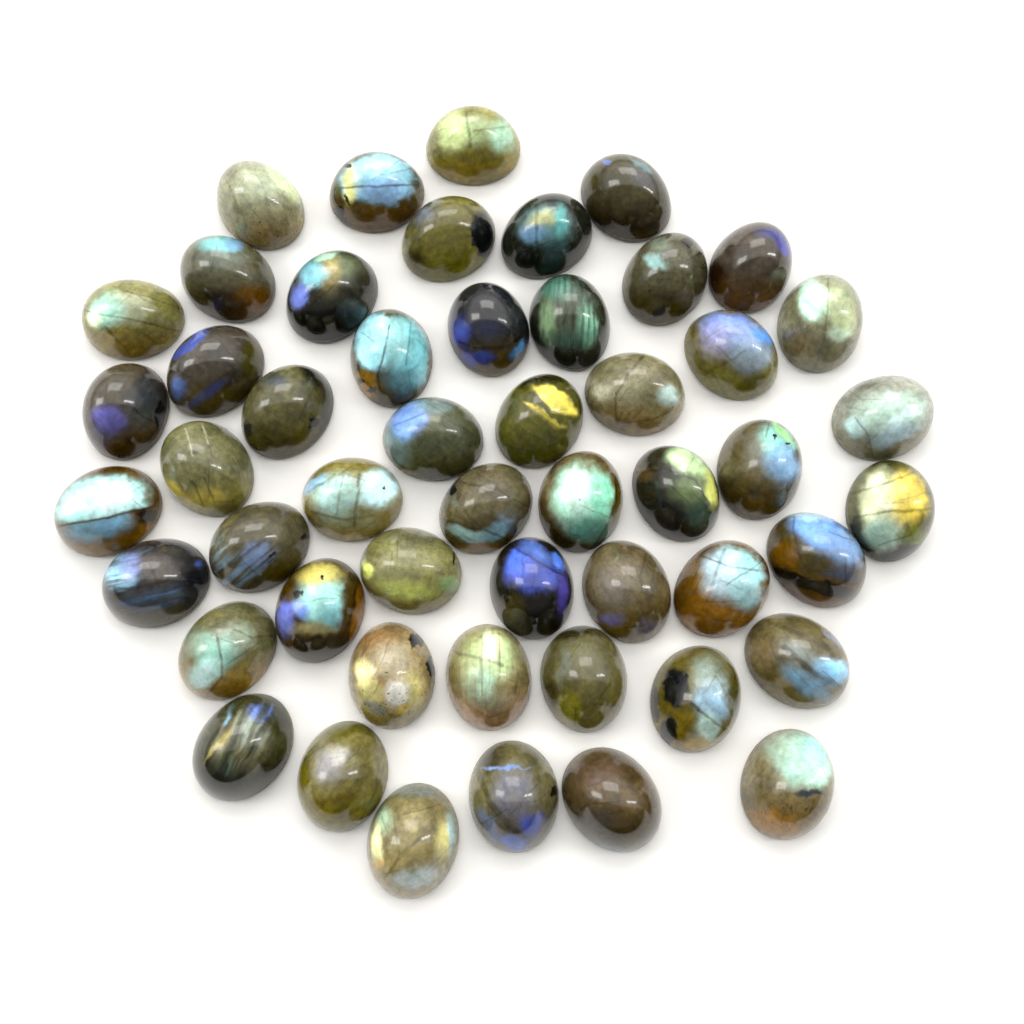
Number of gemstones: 51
